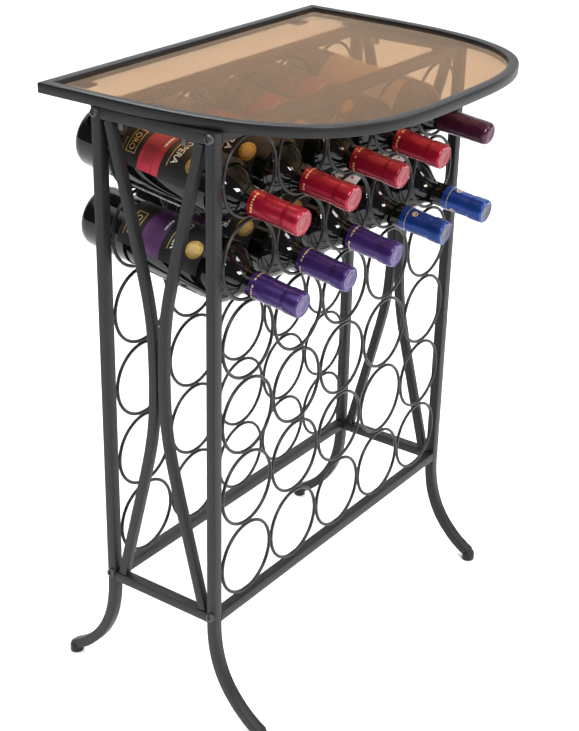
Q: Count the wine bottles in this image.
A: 10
